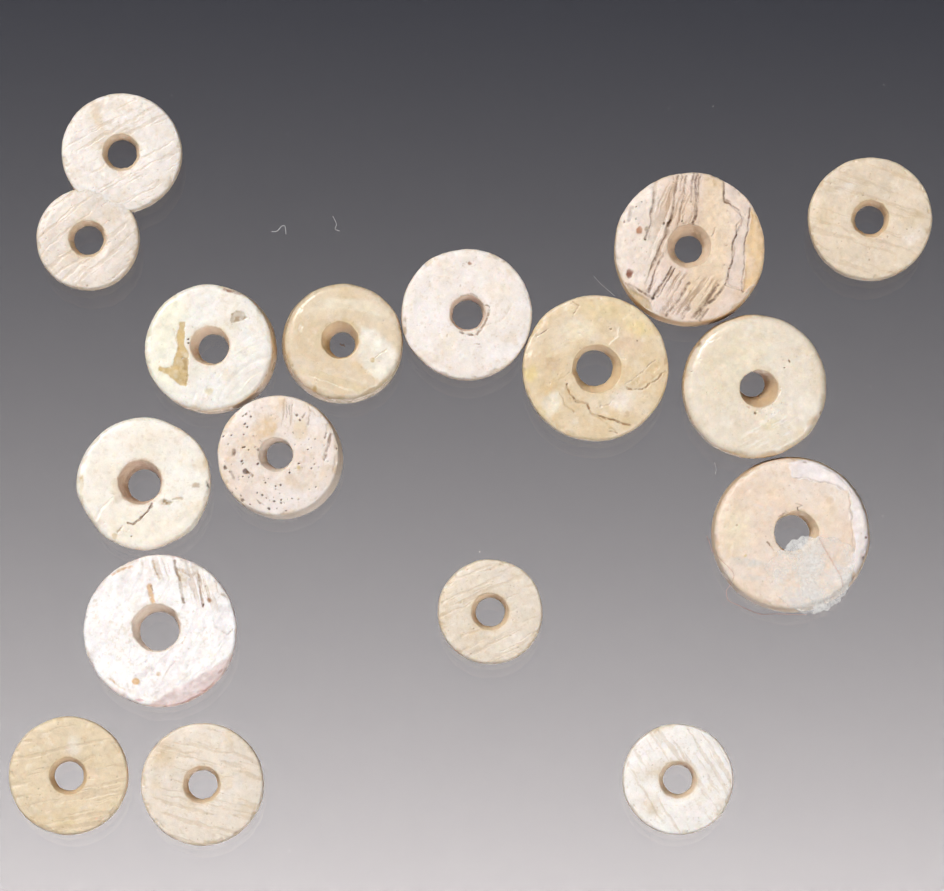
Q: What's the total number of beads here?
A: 17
